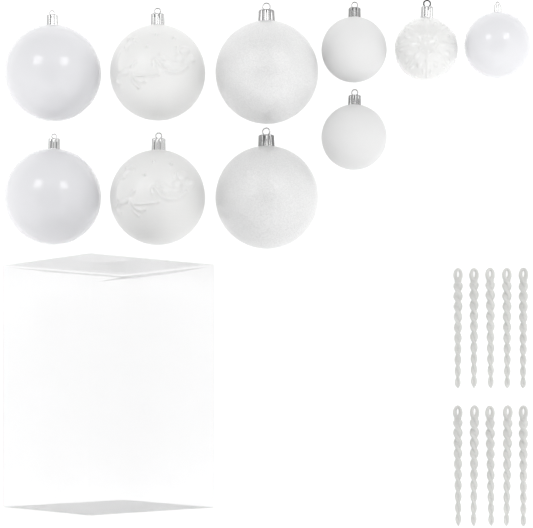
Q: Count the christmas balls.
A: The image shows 10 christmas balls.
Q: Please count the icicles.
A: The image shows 10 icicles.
